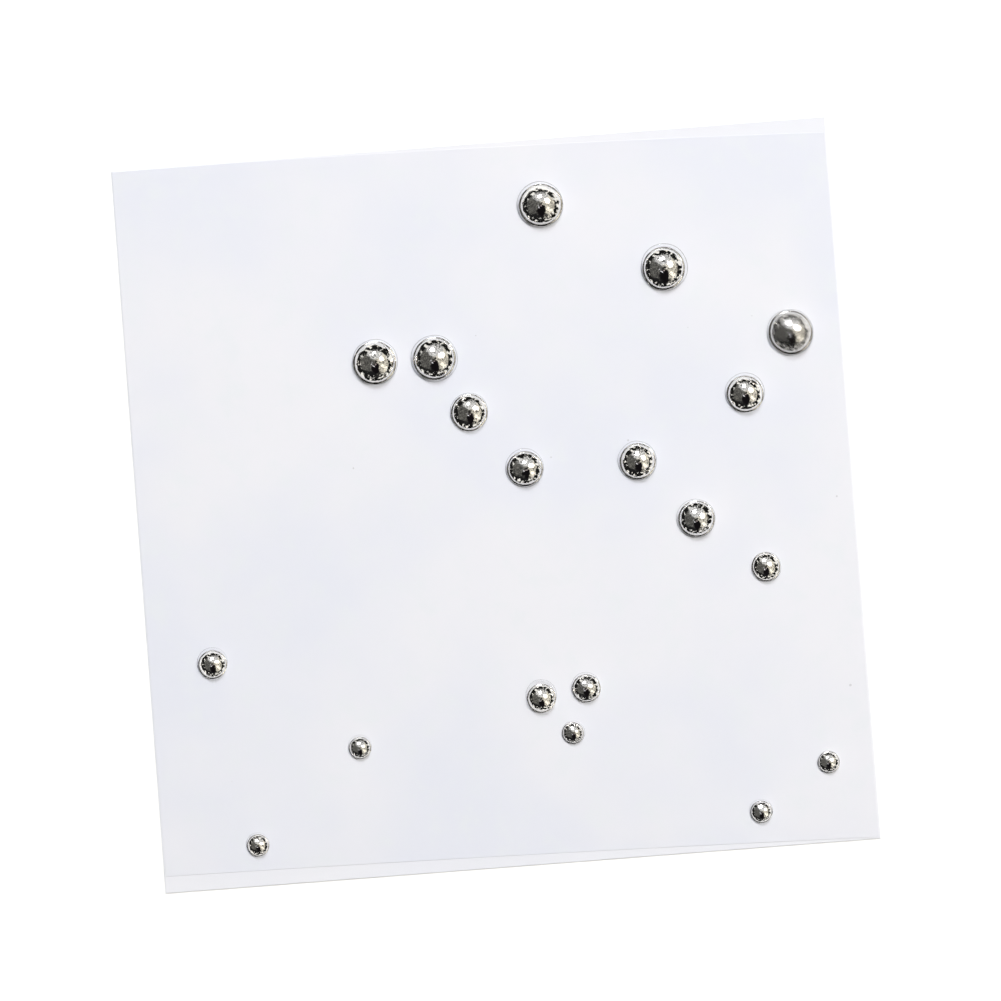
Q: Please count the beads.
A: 19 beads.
